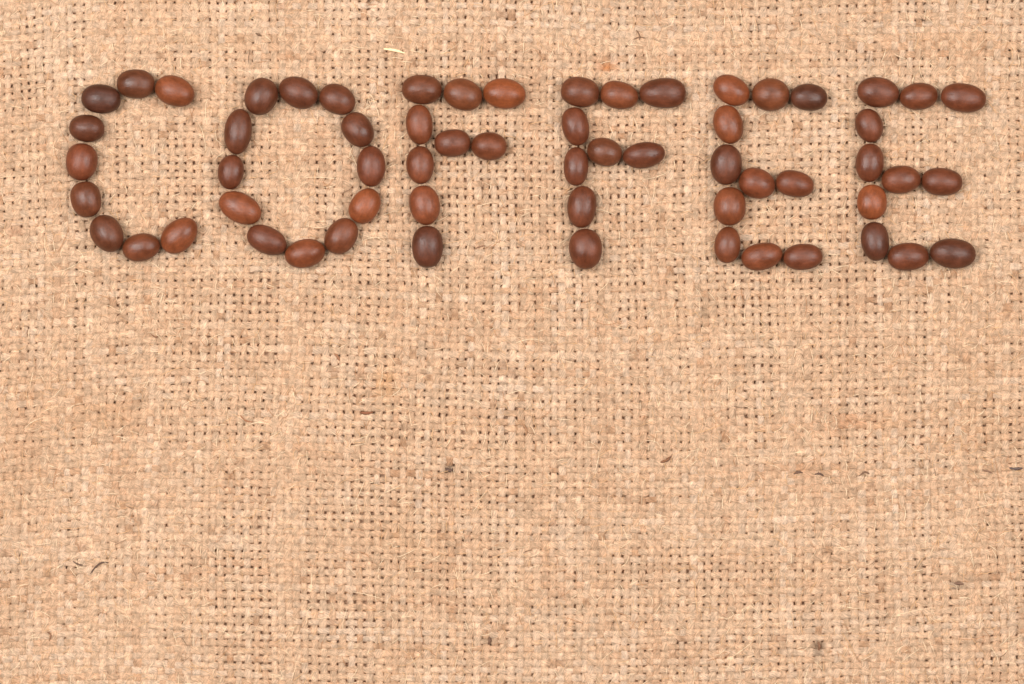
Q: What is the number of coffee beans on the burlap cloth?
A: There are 61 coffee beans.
